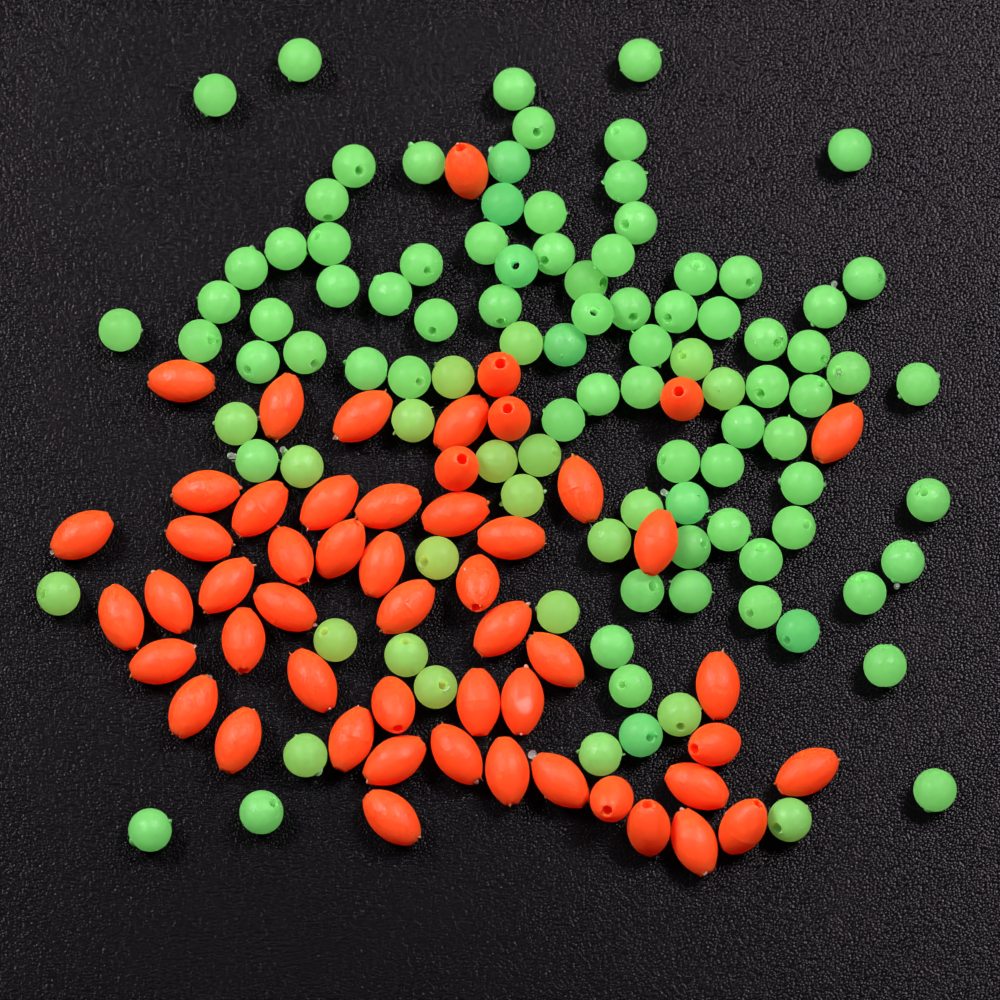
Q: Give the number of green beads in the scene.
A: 102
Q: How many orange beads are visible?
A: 53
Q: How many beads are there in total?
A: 155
